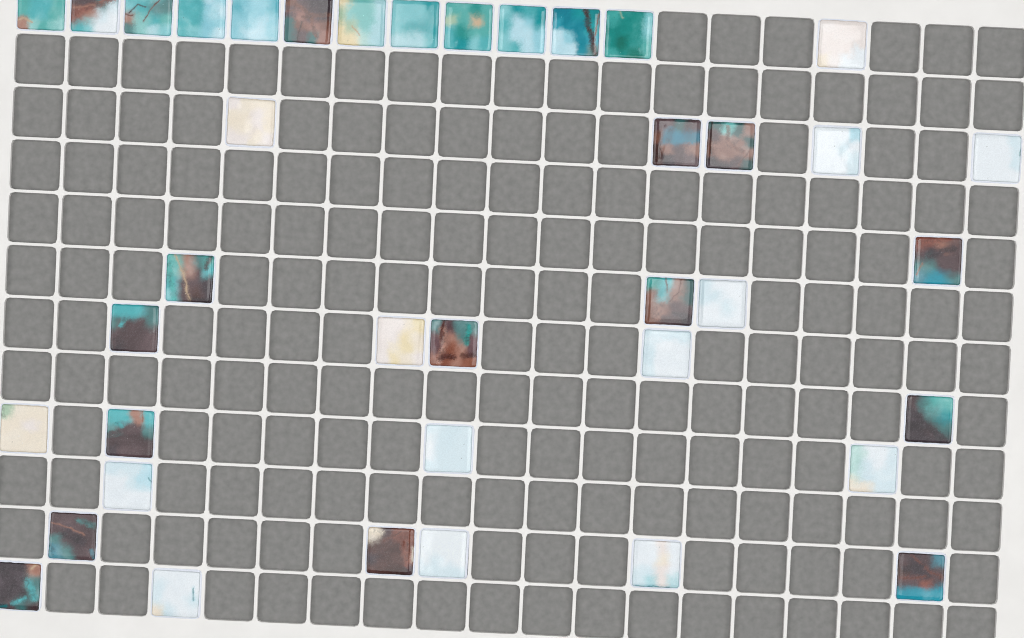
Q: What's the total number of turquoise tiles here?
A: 11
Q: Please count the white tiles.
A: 14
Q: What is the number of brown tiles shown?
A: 14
